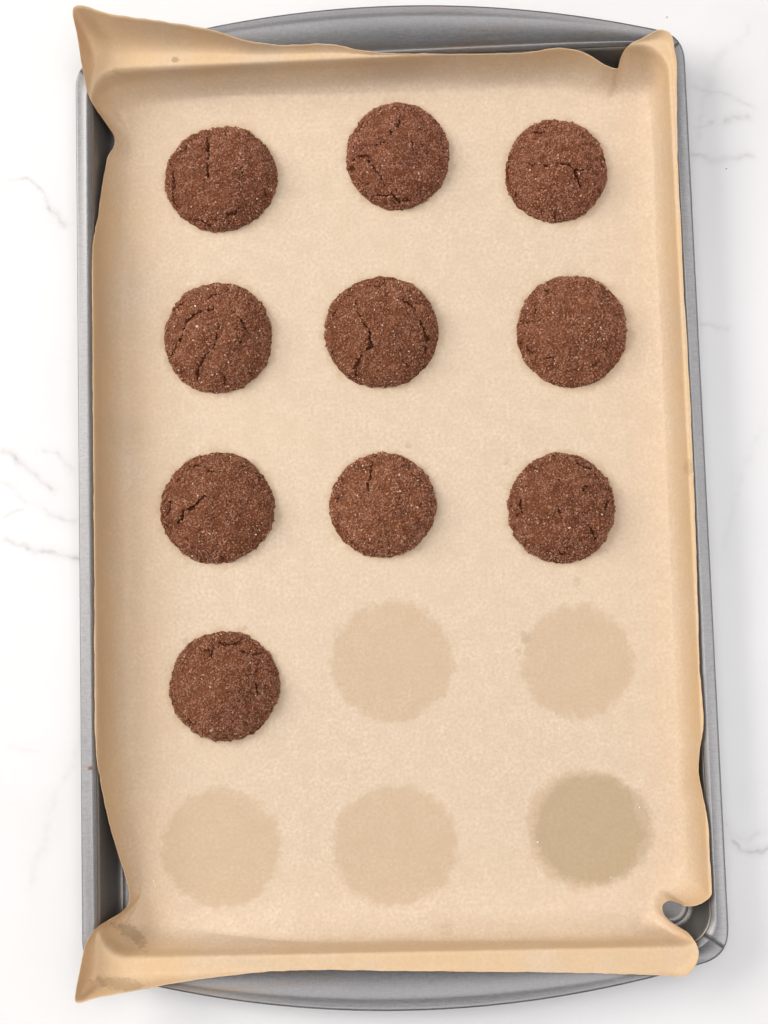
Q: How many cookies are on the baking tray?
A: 10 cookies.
